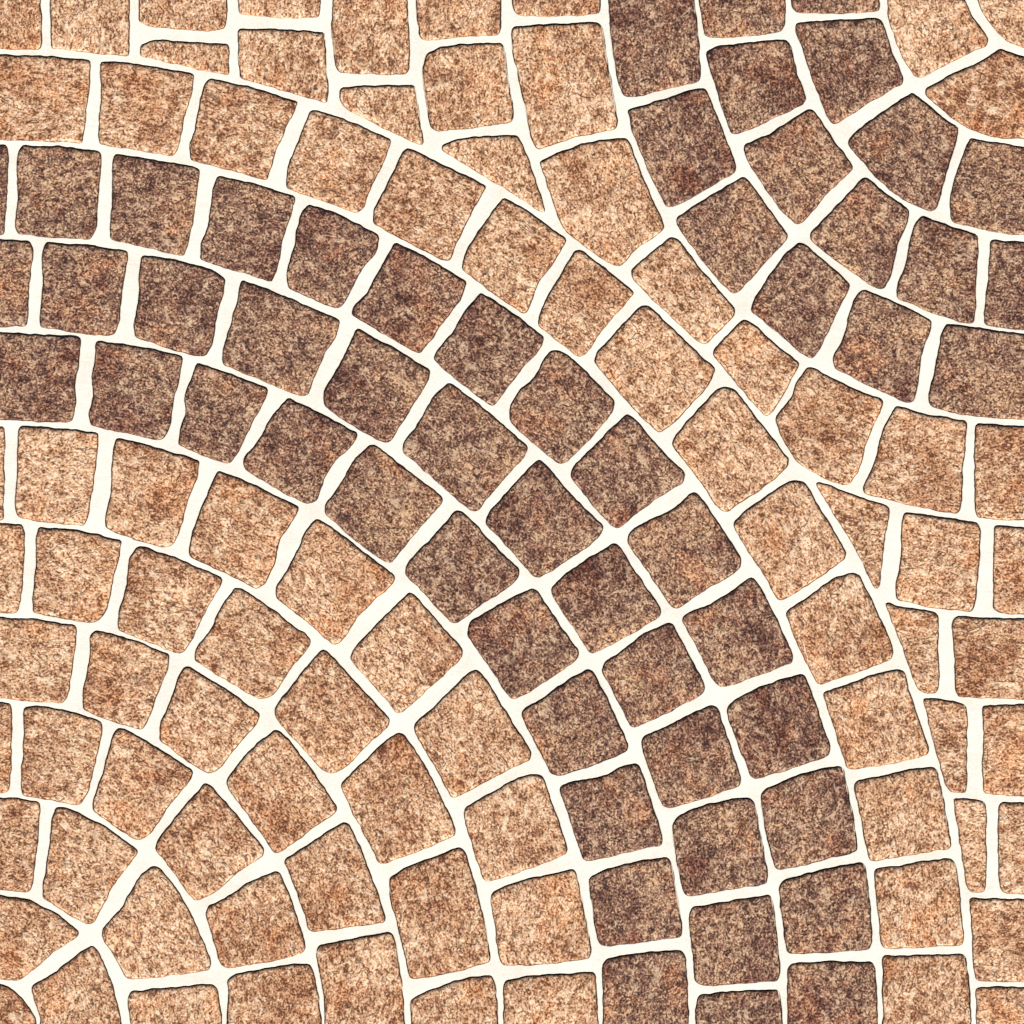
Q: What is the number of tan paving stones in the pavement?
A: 85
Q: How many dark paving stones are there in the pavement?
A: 55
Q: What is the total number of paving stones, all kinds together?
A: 140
